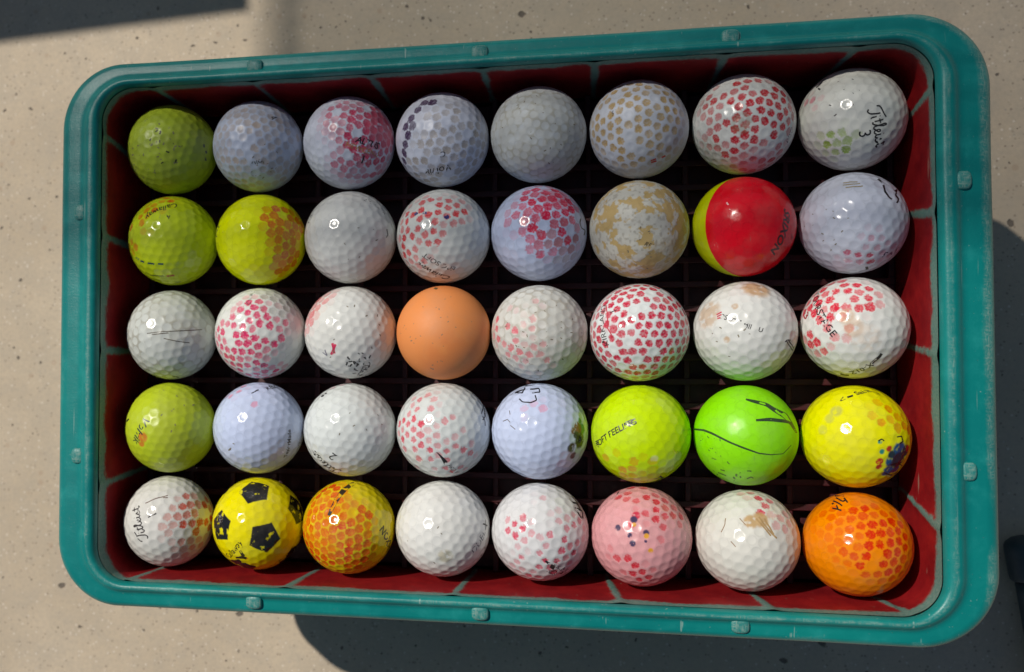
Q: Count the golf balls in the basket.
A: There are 40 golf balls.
